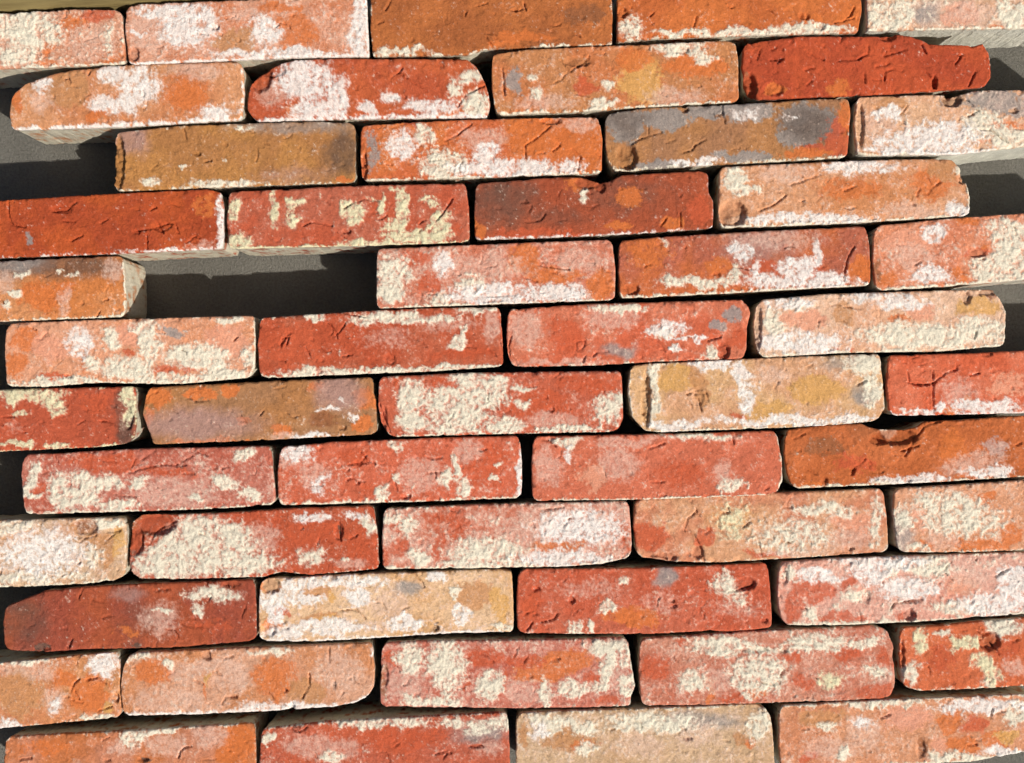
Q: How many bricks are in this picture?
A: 52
